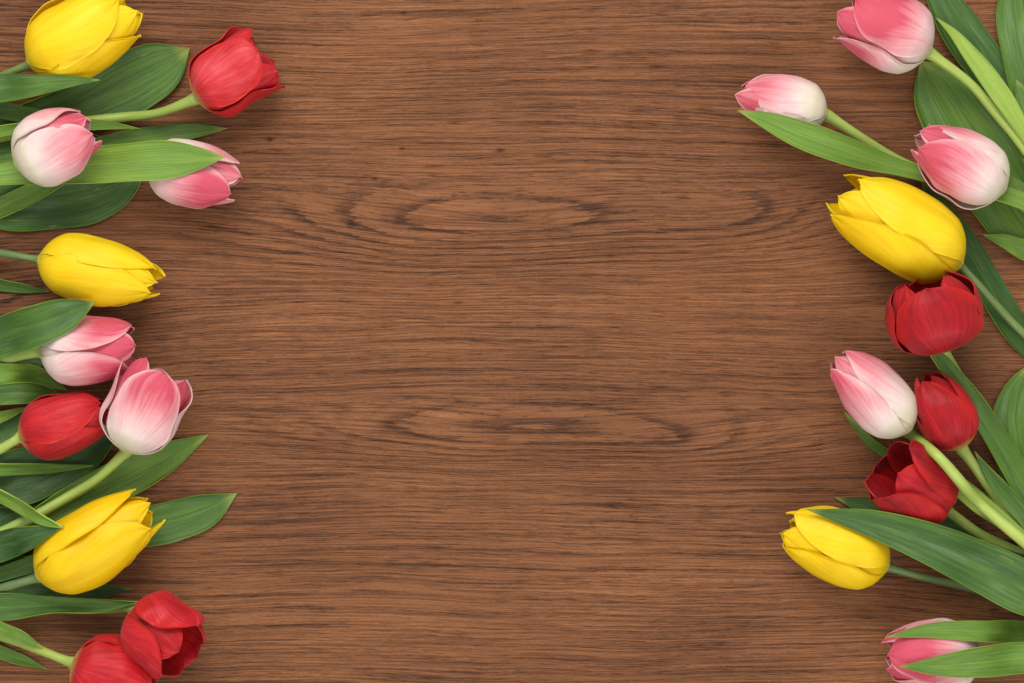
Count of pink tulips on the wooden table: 9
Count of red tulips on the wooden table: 7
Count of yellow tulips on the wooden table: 5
